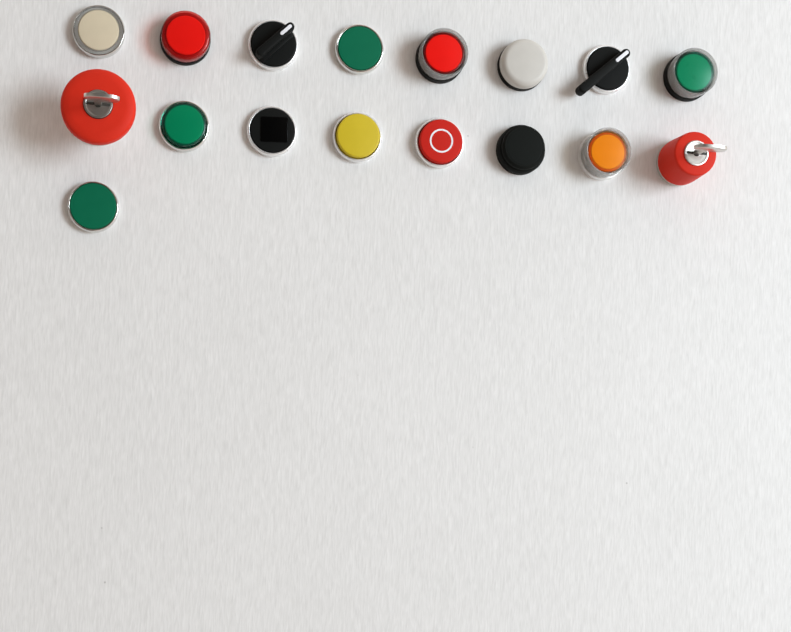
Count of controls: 17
